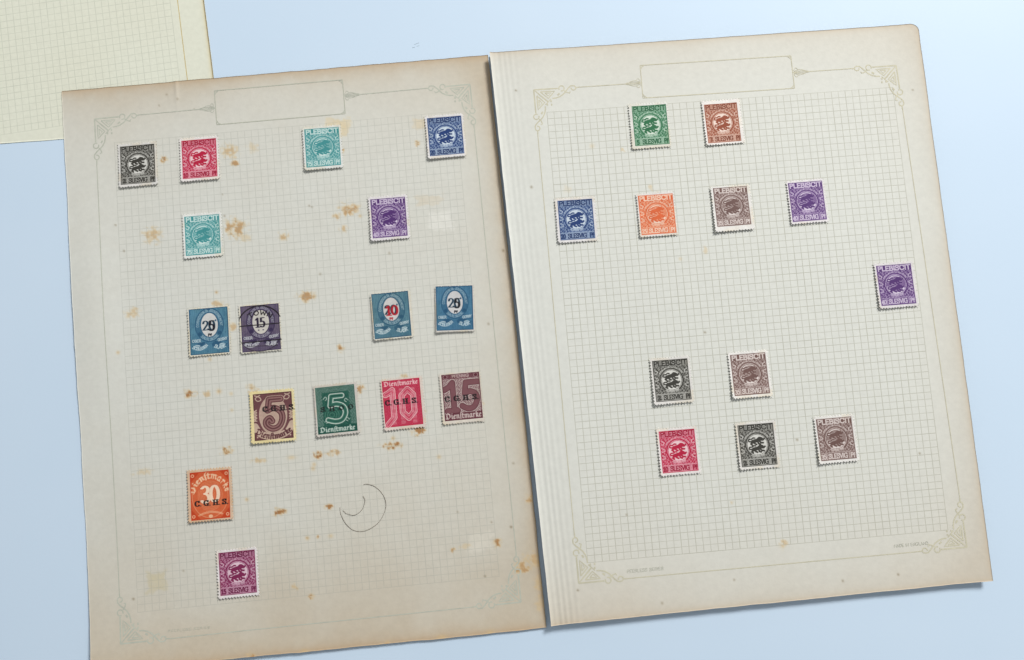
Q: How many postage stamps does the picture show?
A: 28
